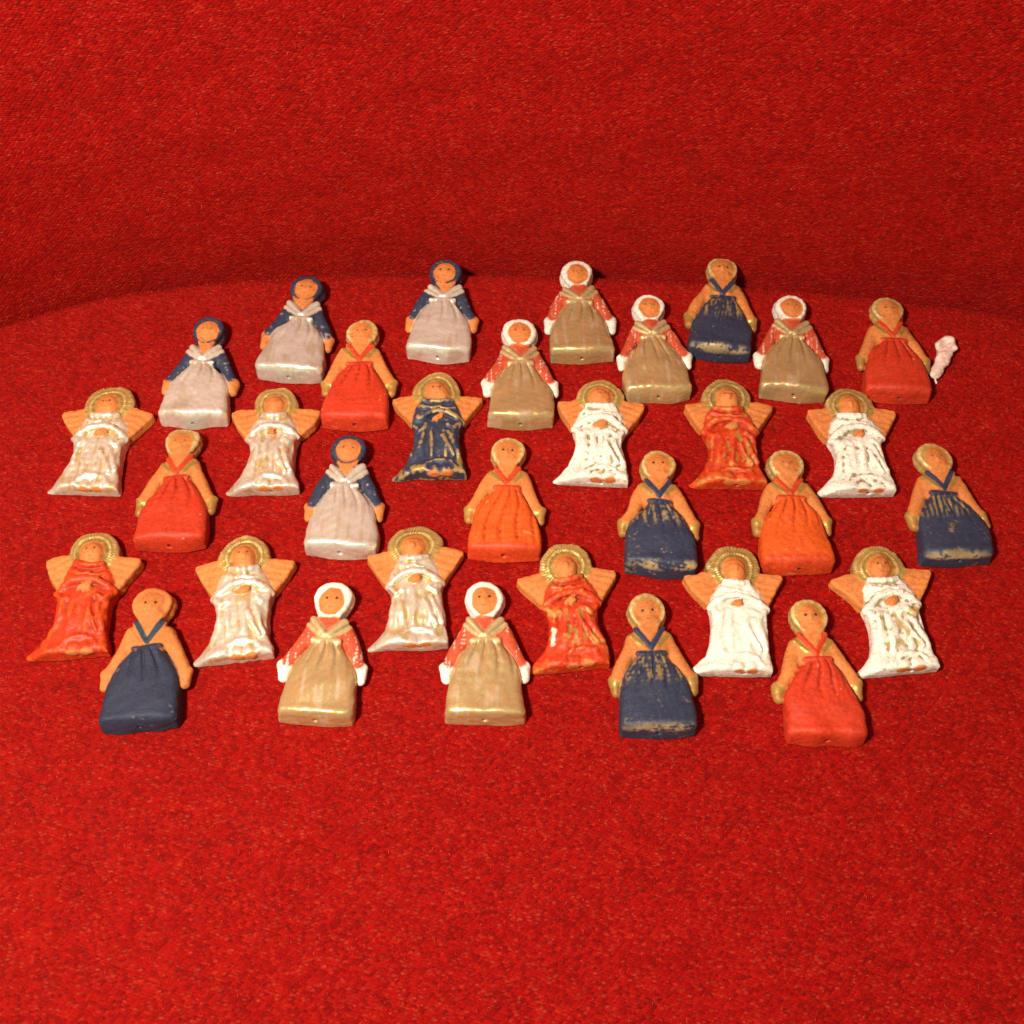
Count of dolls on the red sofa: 21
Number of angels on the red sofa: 12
